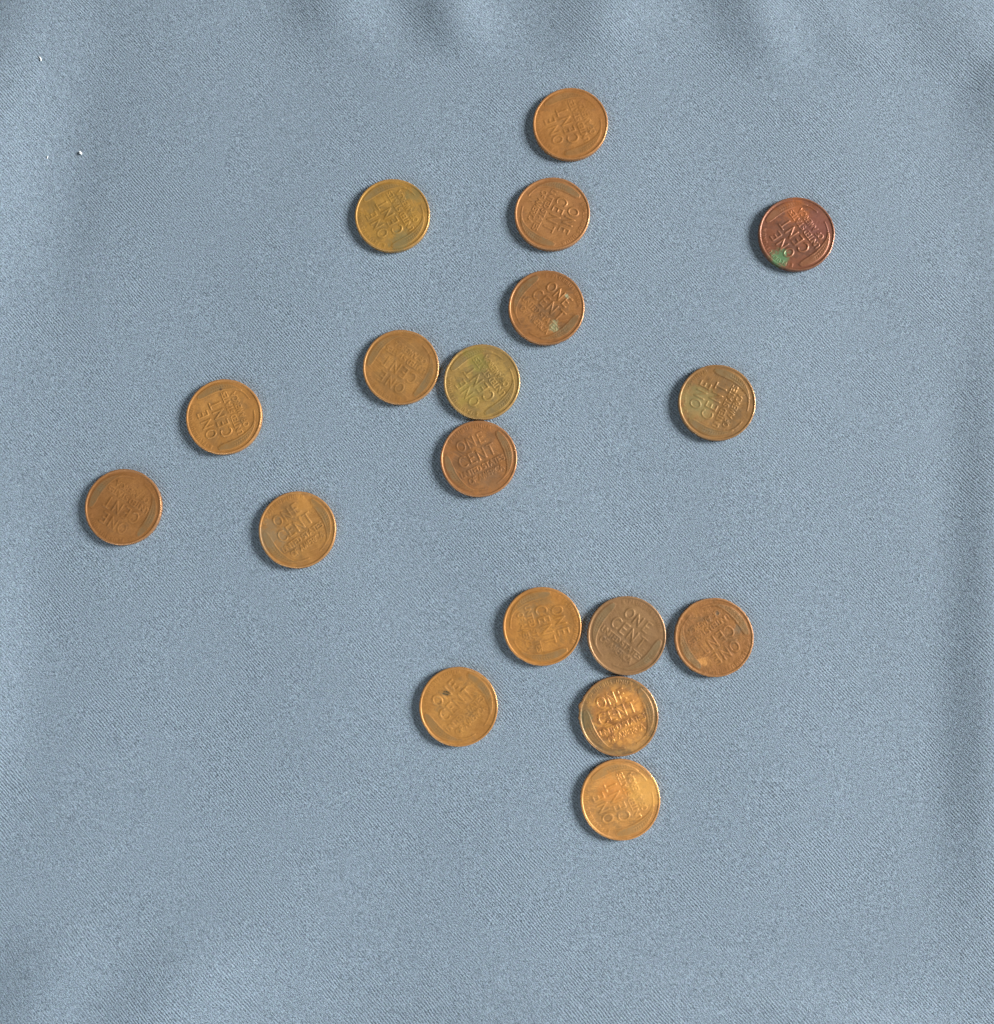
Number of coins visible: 18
